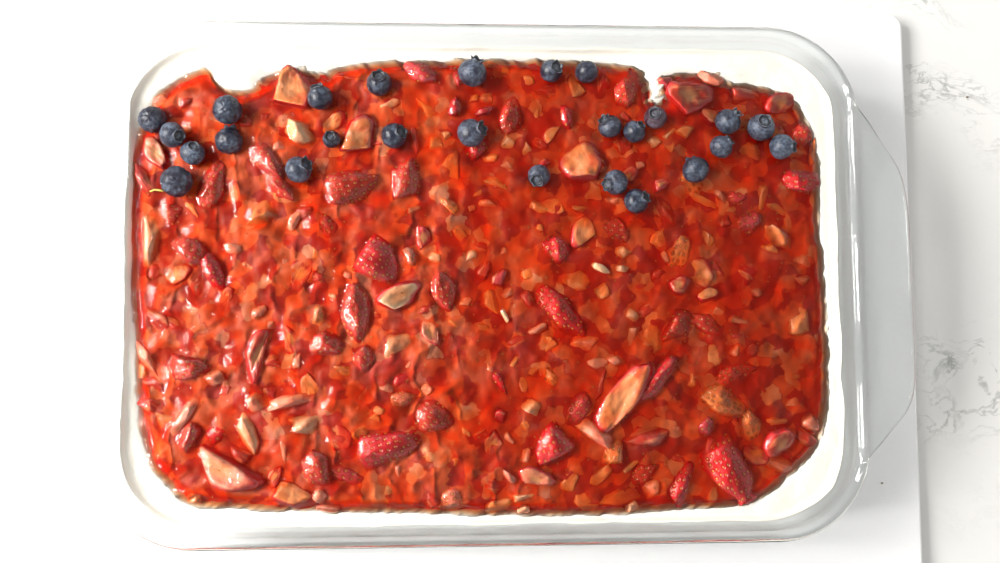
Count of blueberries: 26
